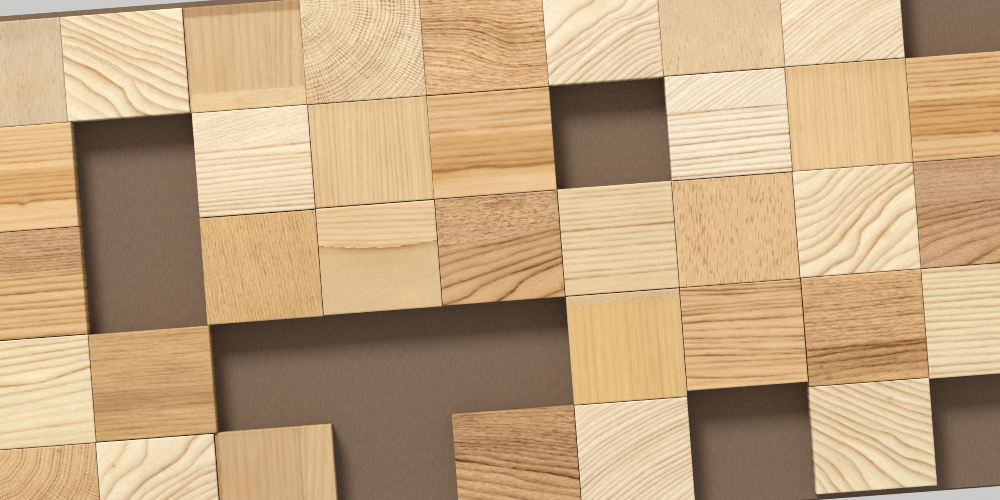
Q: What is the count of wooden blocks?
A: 35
